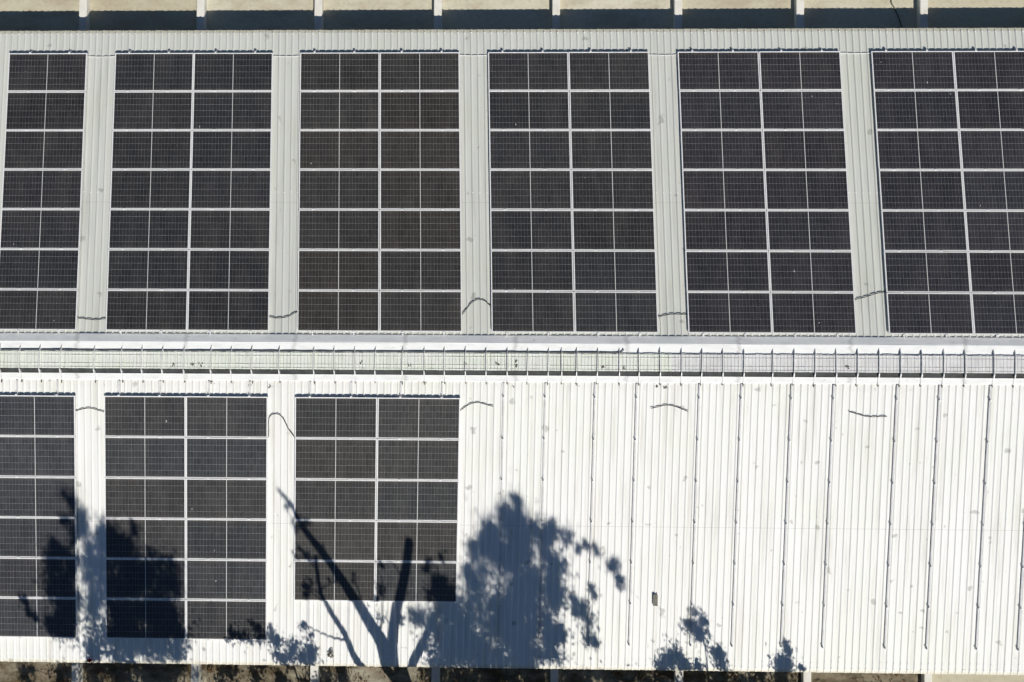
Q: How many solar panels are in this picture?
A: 105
